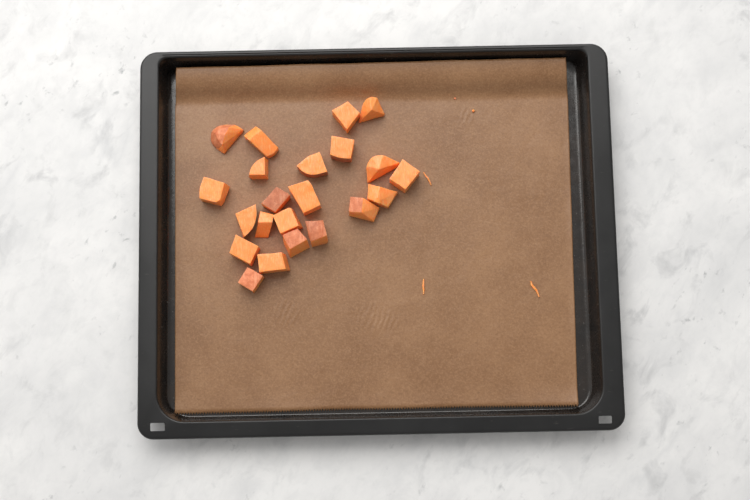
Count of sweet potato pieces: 22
